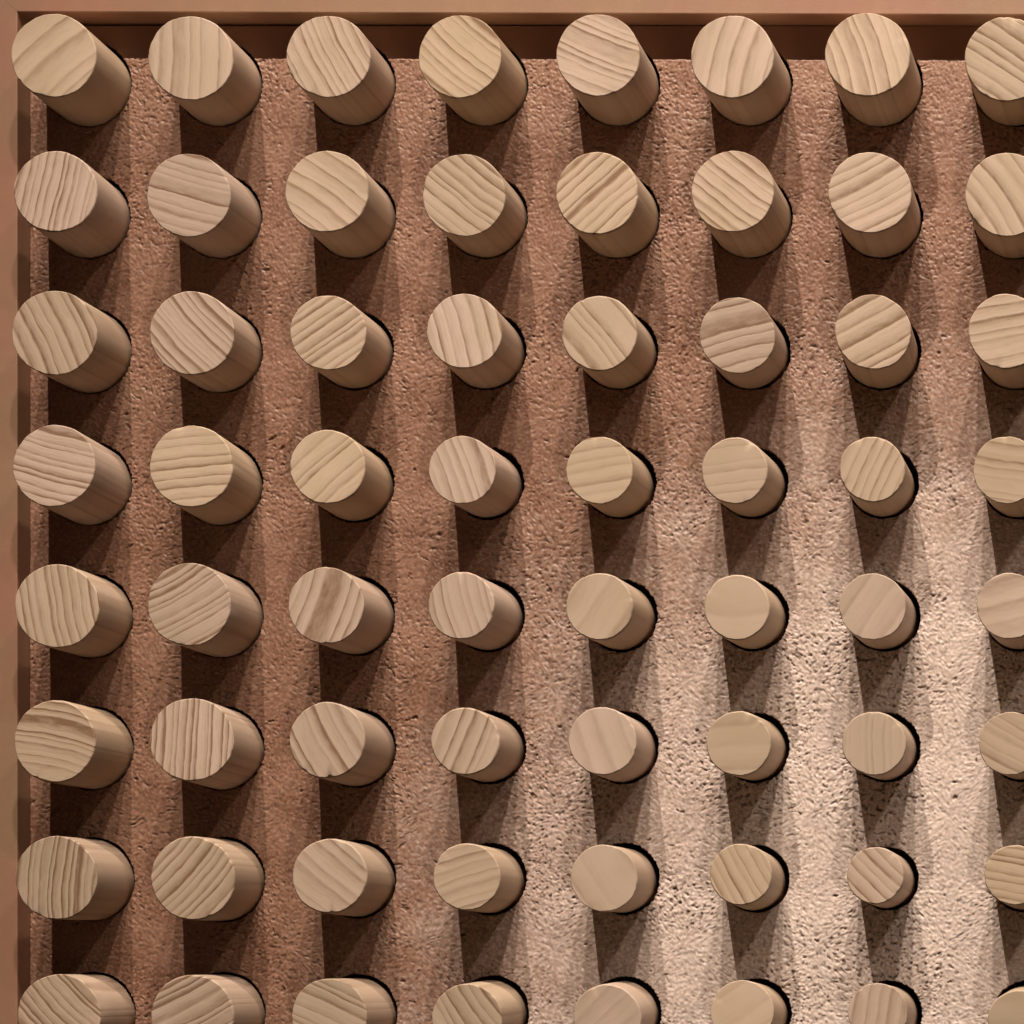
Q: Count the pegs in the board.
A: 64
